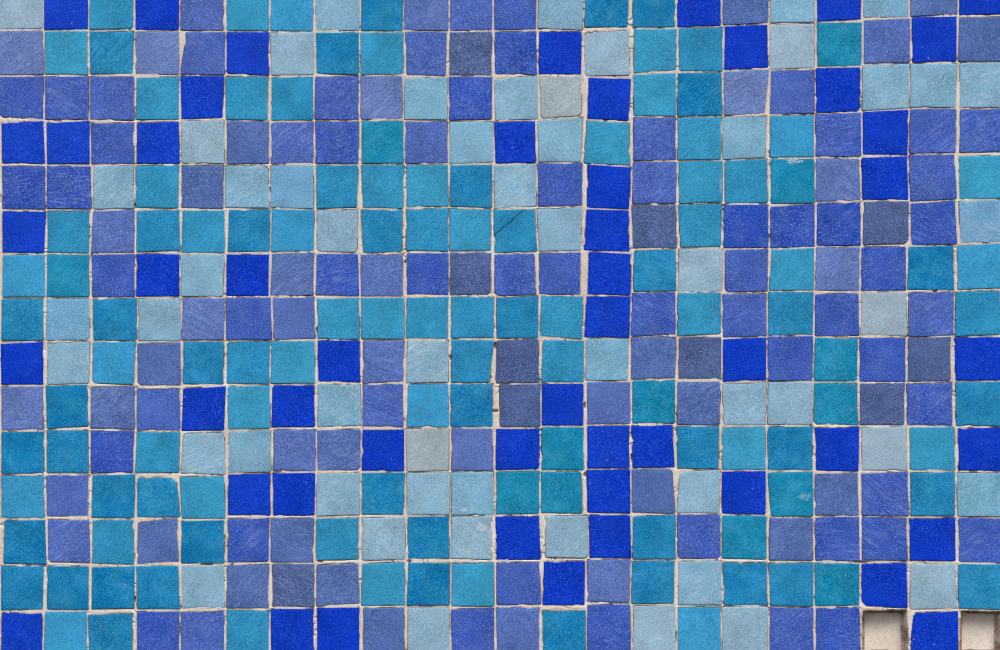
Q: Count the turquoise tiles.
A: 113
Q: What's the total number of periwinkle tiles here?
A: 110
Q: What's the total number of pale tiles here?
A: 54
